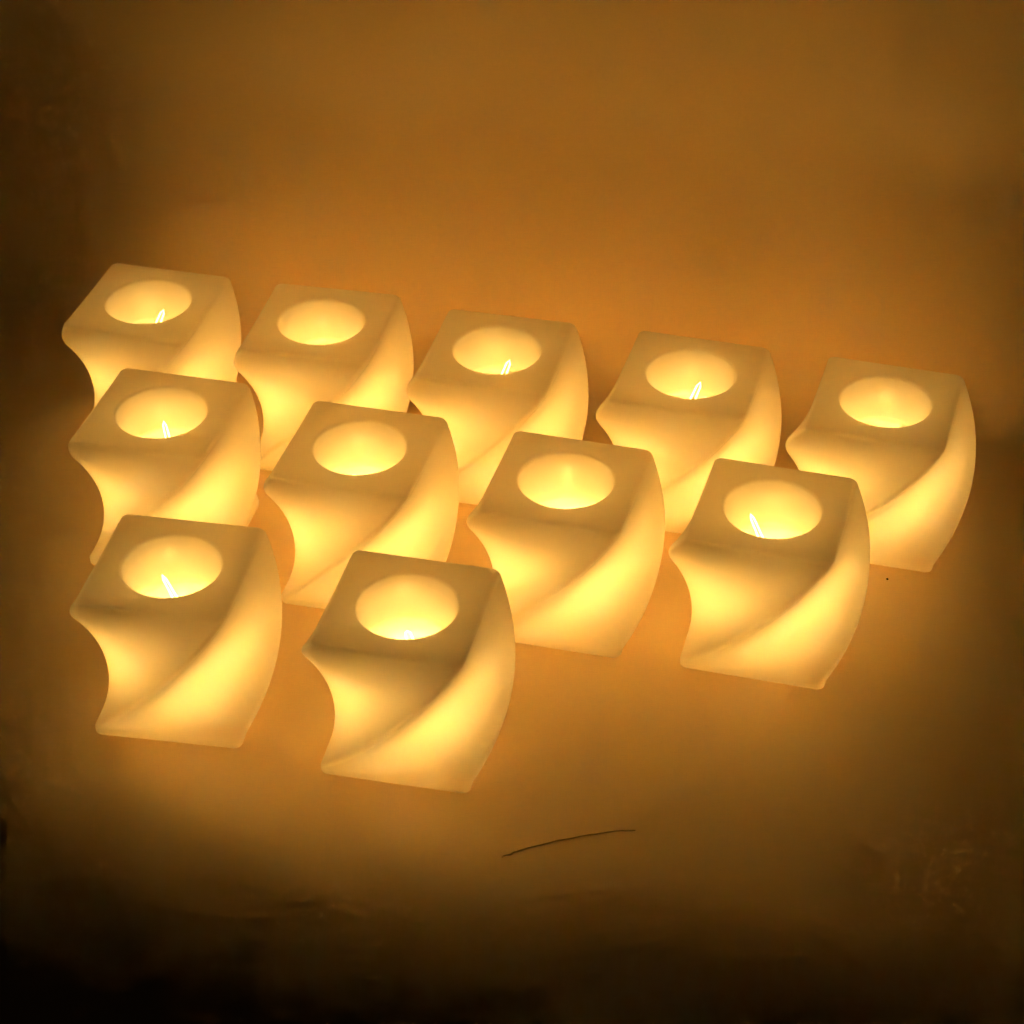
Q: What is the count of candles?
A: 11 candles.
